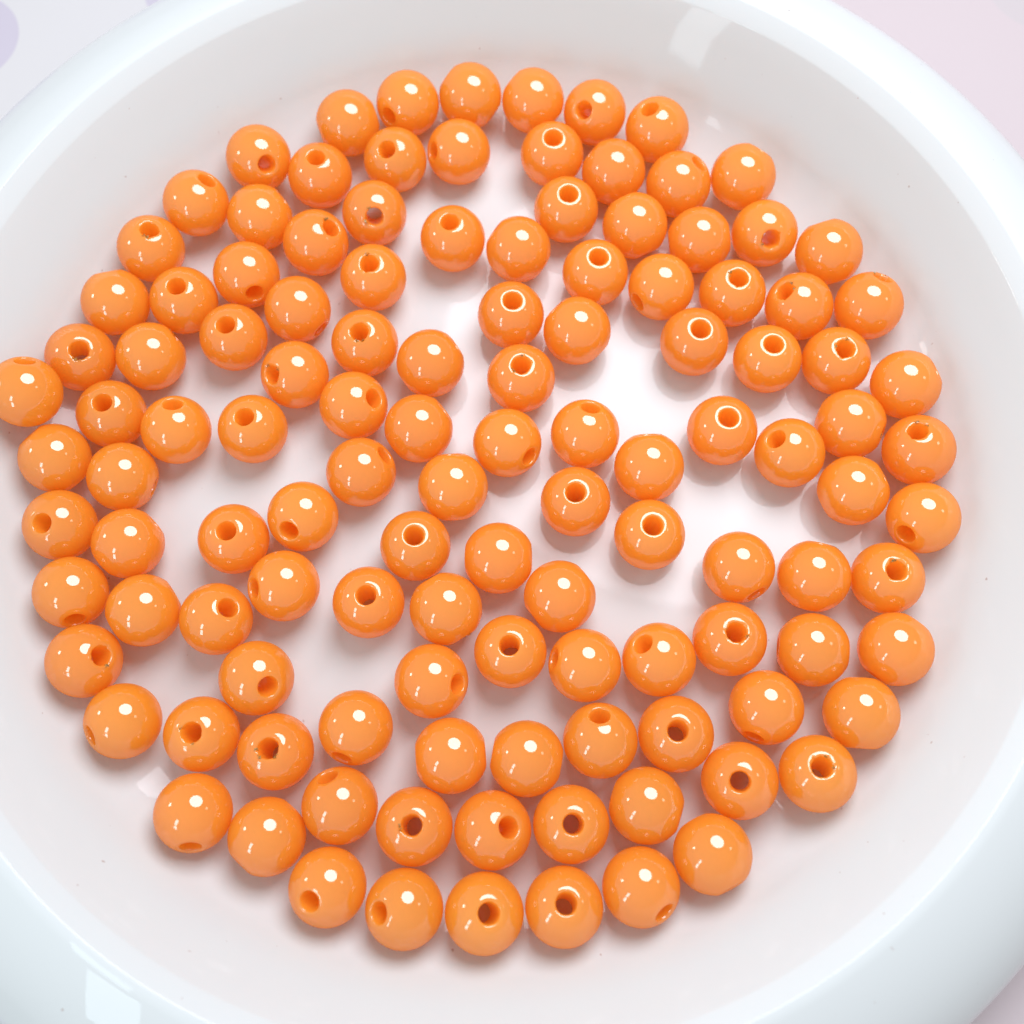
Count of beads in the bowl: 120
